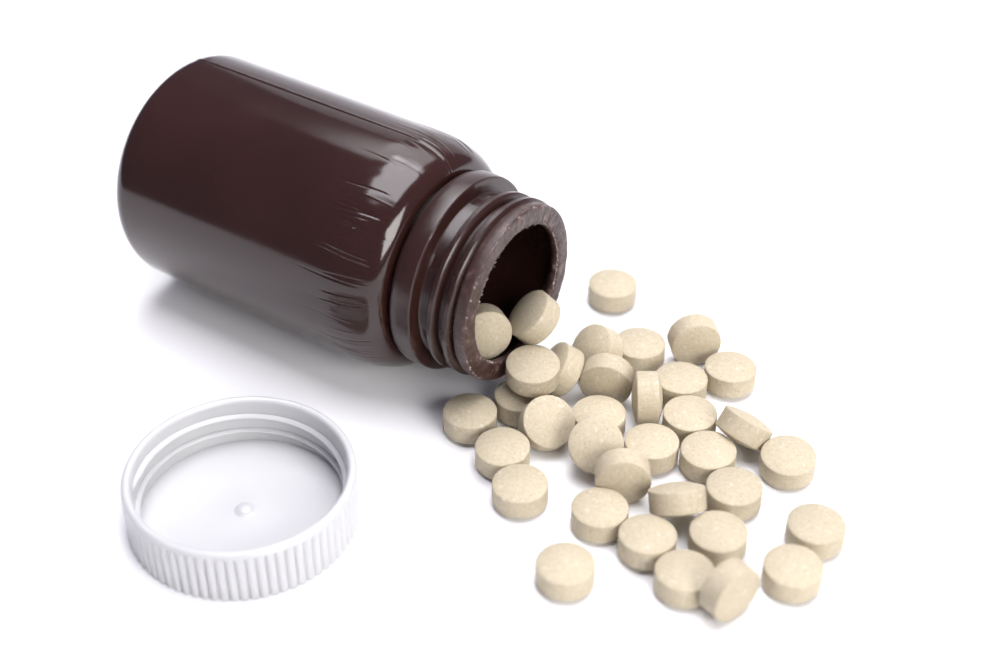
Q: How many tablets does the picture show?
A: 35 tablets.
